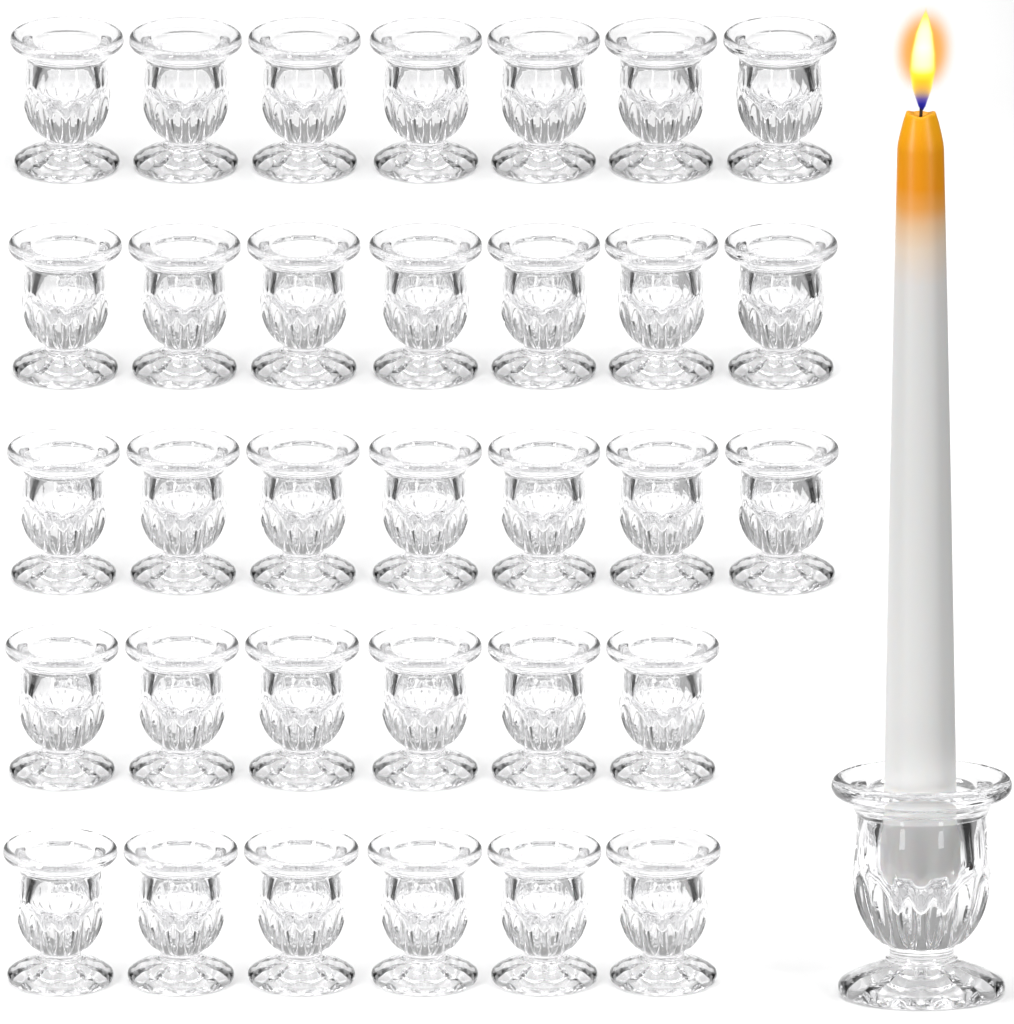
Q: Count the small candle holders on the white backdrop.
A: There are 33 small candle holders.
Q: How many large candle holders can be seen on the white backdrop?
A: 1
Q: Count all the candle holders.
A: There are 34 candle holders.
